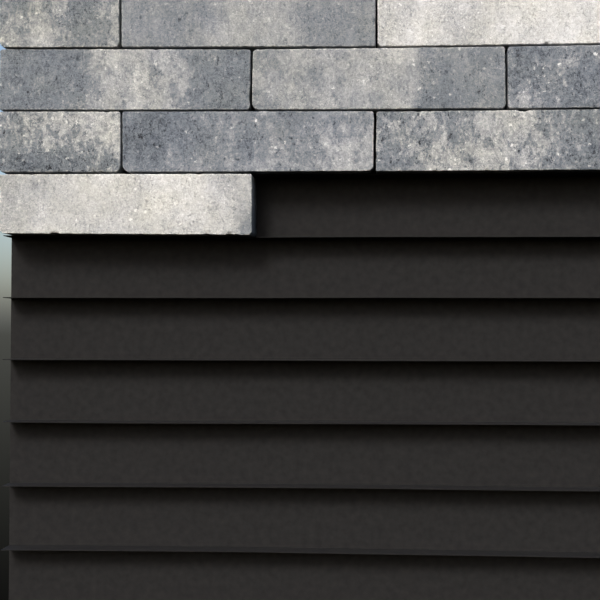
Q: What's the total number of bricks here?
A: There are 10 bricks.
